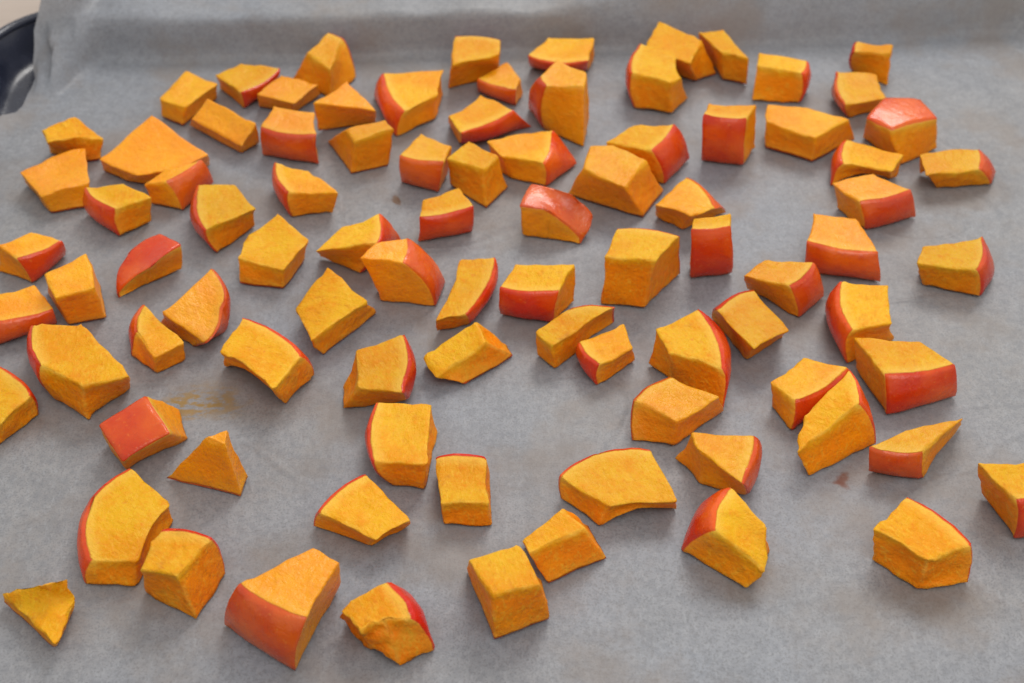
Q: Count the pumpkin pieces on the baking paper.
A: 90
